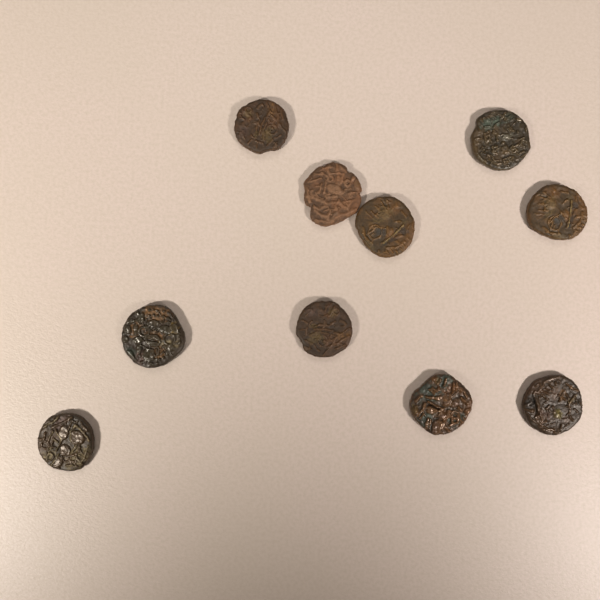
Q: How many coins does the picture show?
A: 10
